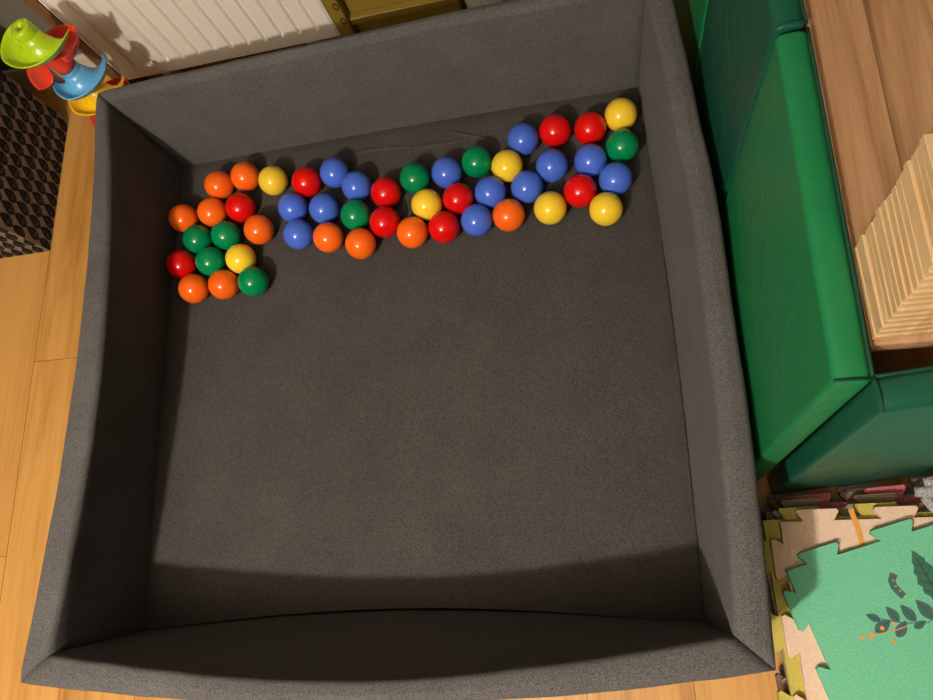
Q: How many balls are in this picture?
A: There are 49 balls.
